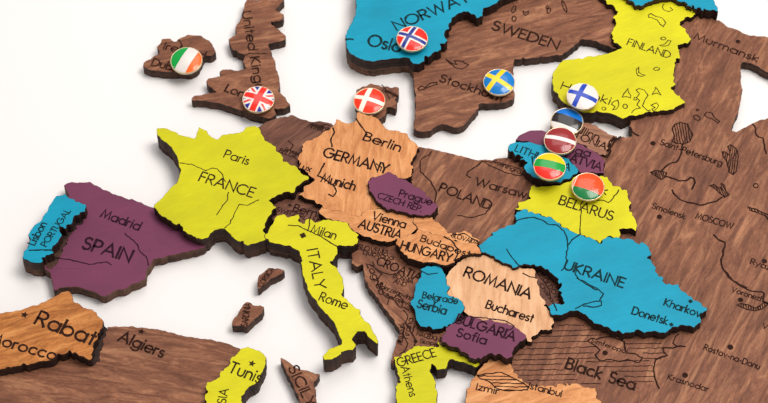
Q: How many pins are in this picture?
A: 10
